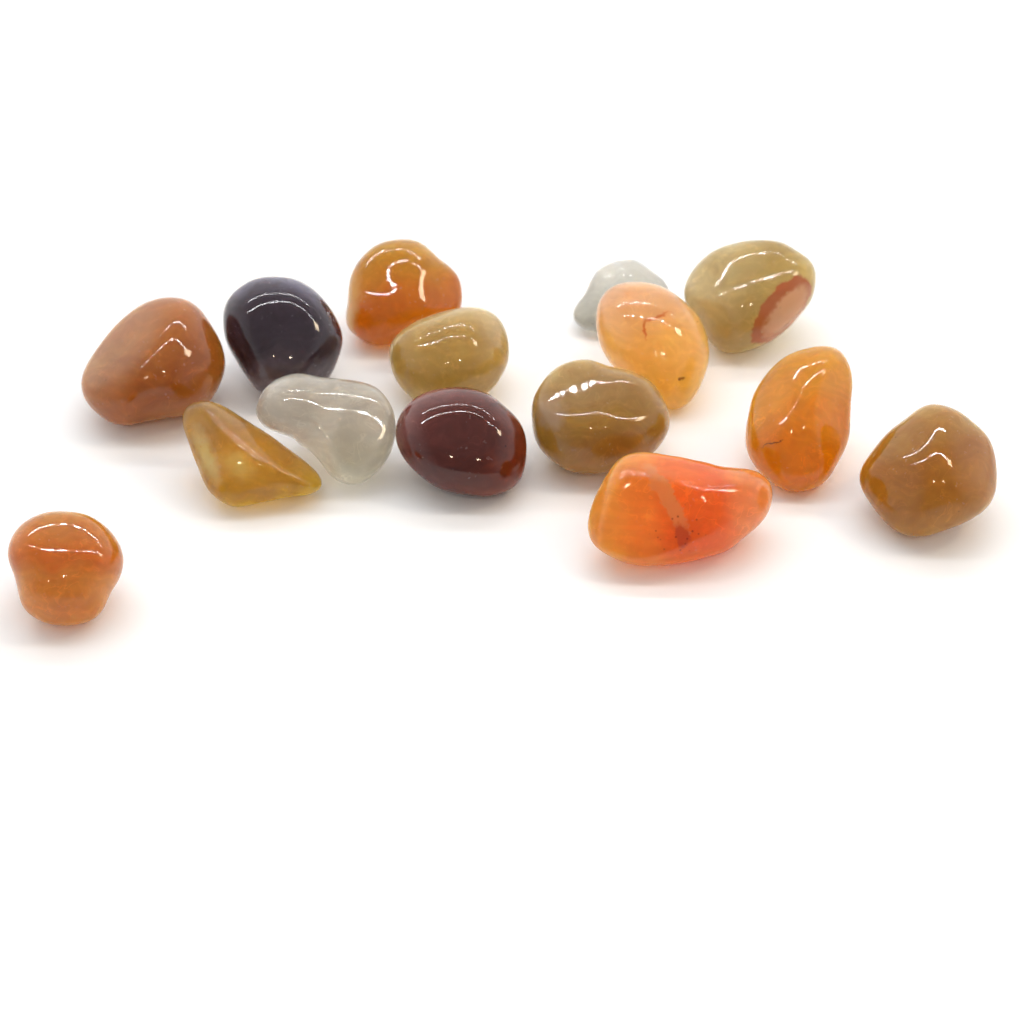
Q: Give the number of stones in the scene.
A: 15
